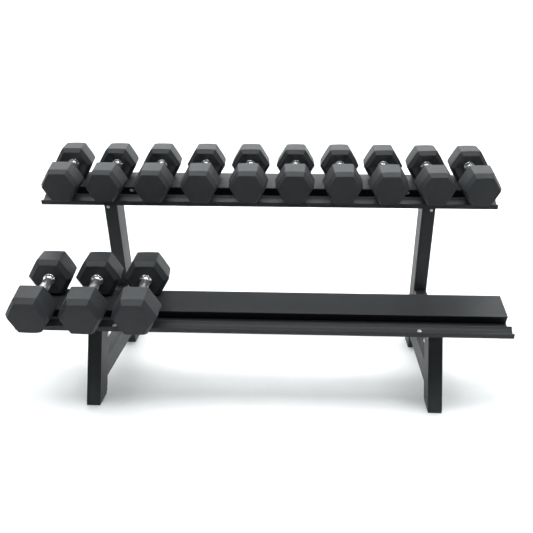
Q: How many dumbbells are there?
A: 13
